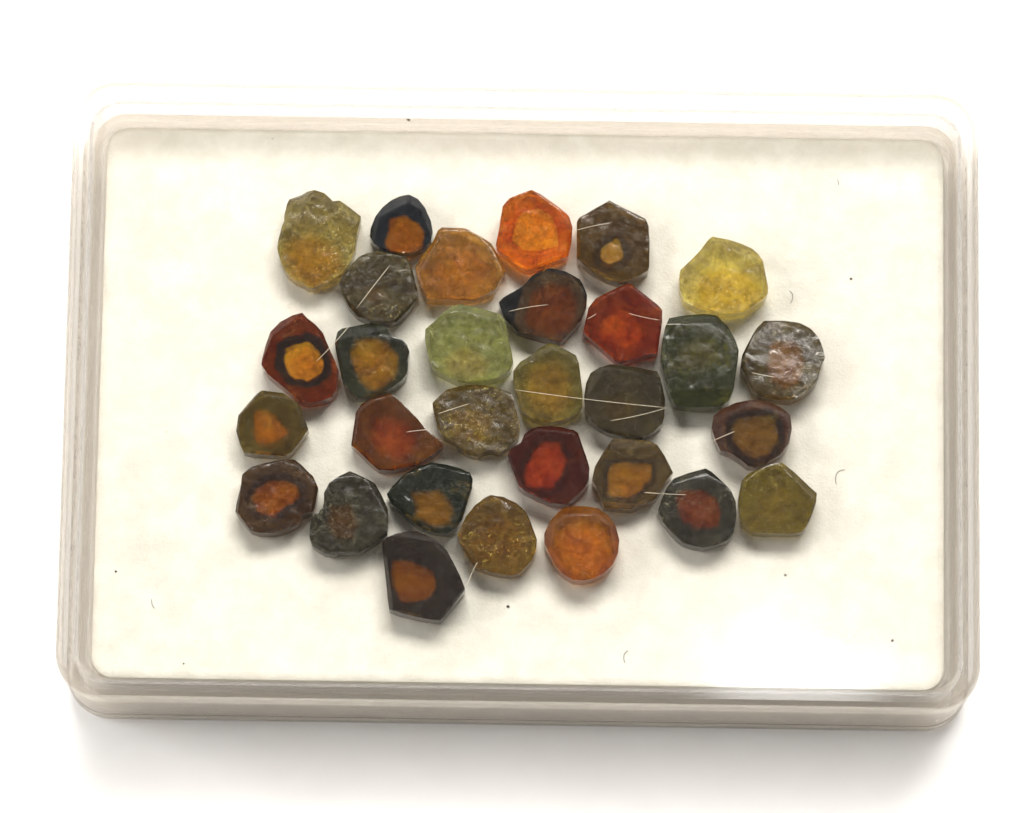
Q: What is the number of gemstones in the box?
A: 30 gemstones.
